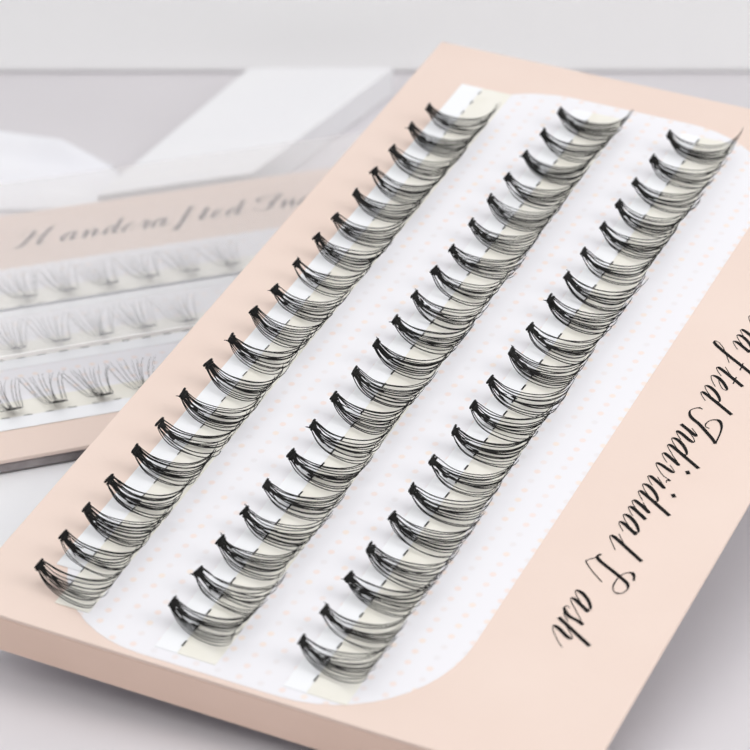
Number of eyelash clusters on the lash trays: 74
